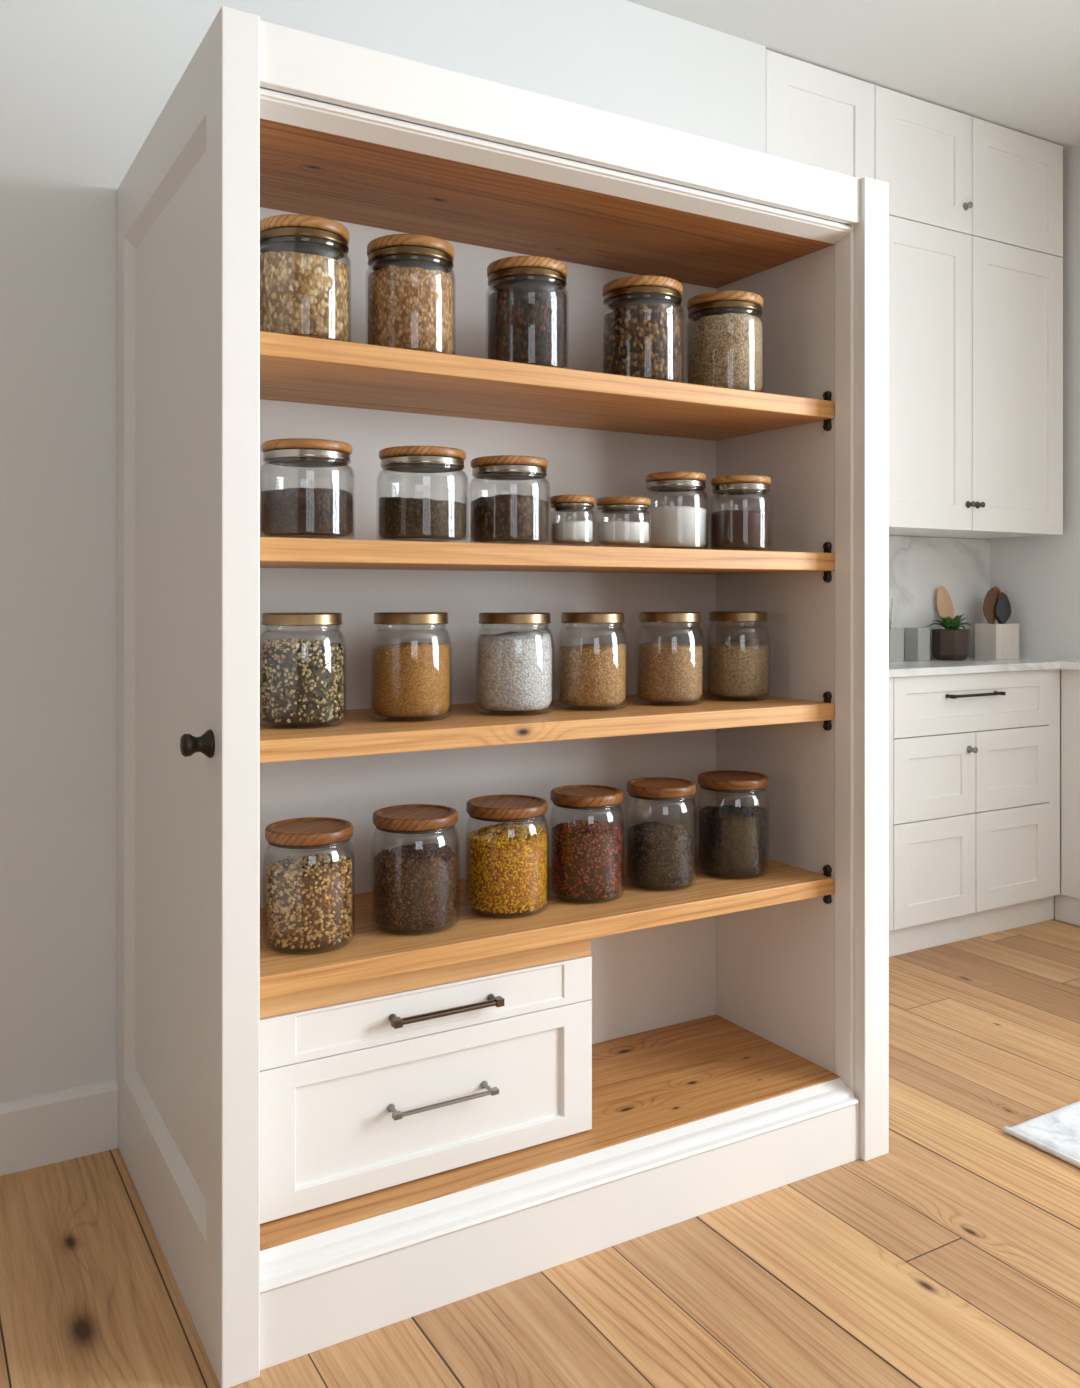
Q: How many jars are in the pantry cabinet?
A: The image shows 24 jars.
